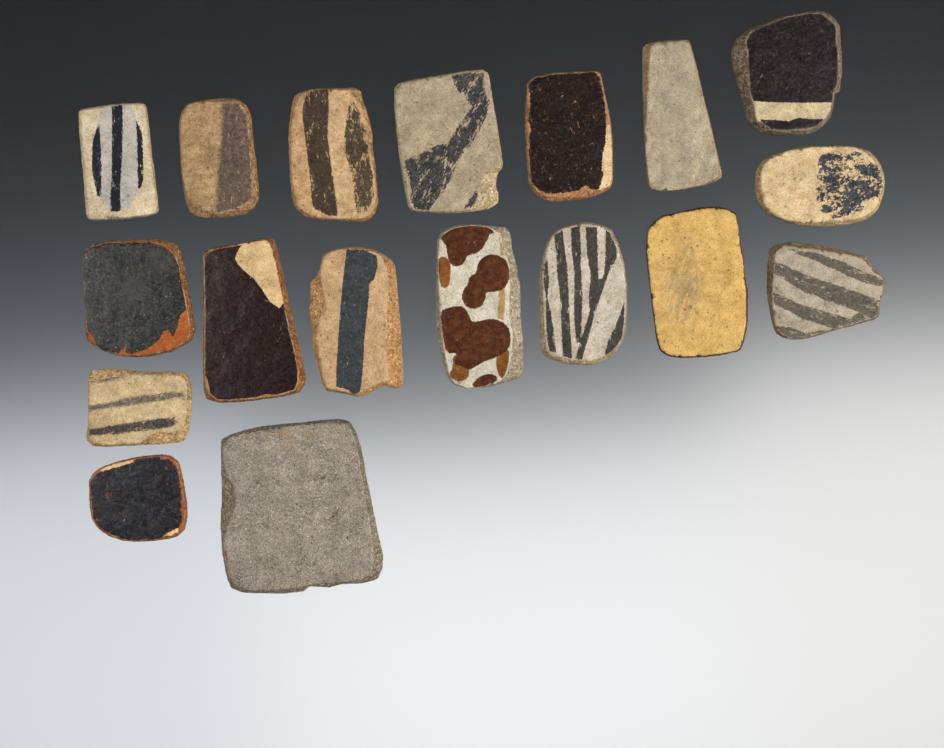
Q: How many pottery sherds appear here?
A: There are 18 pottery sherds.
